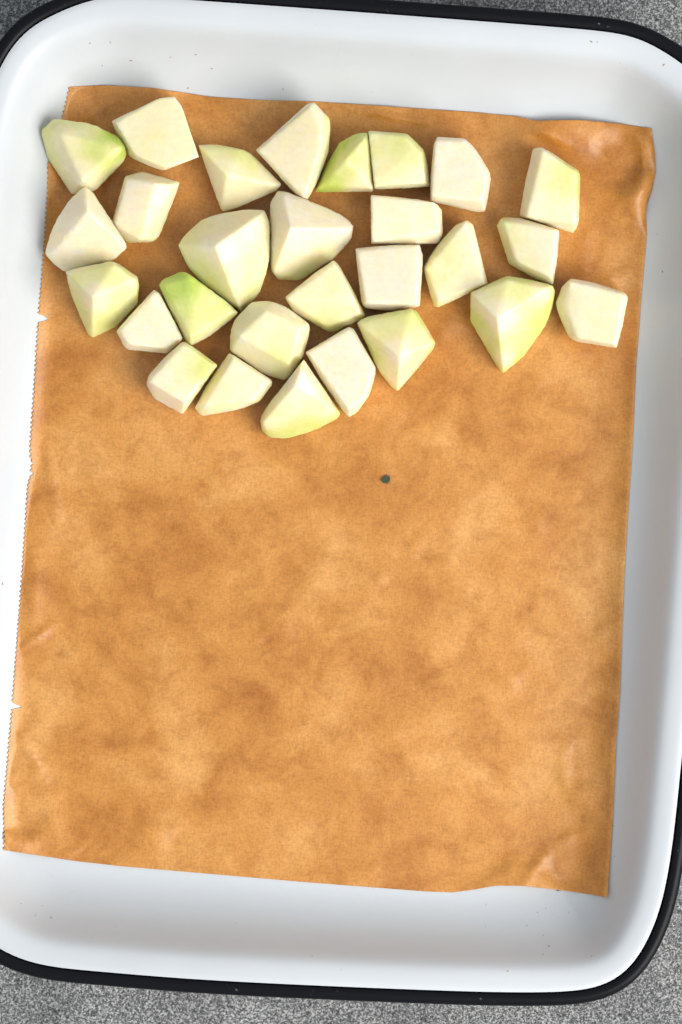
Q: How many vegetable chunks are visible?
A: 28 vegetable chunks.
